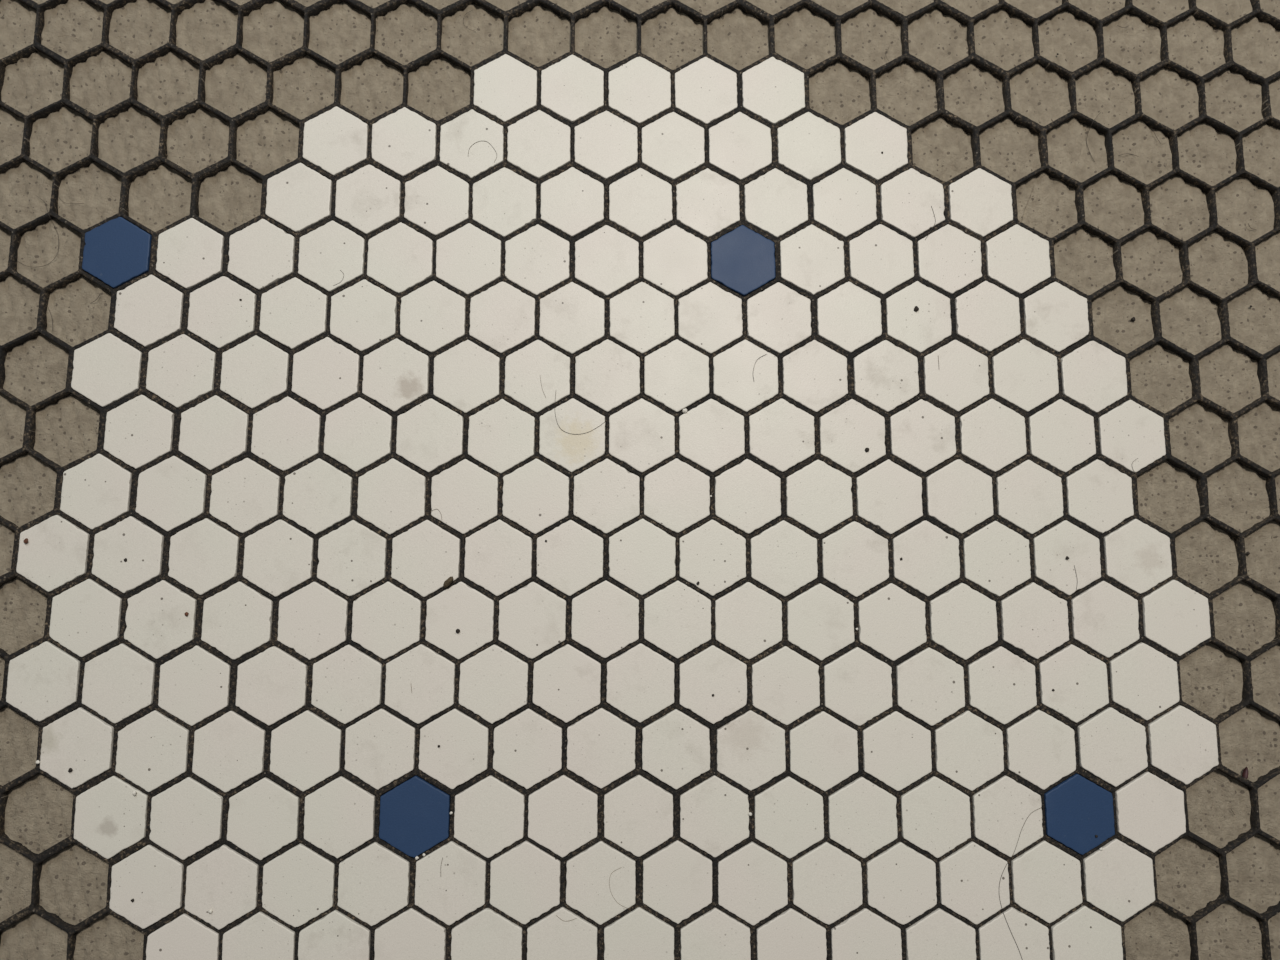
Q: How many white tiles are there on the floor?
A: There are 200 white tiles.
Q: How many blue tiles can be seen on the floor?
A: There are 4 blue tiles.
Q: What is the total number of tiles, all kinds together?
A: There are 204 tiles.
